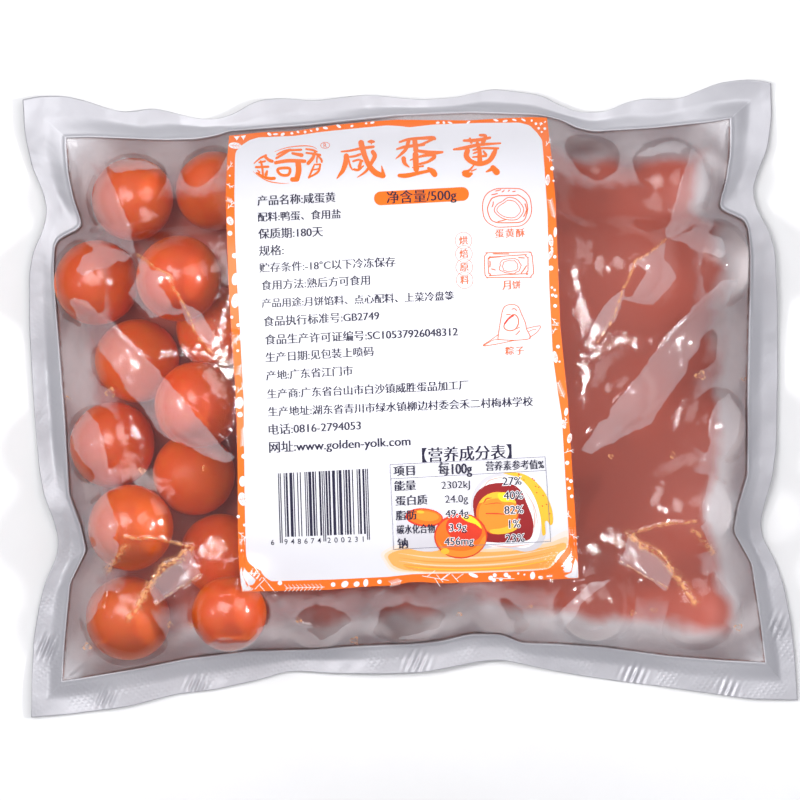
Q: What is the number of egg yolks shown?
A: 13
